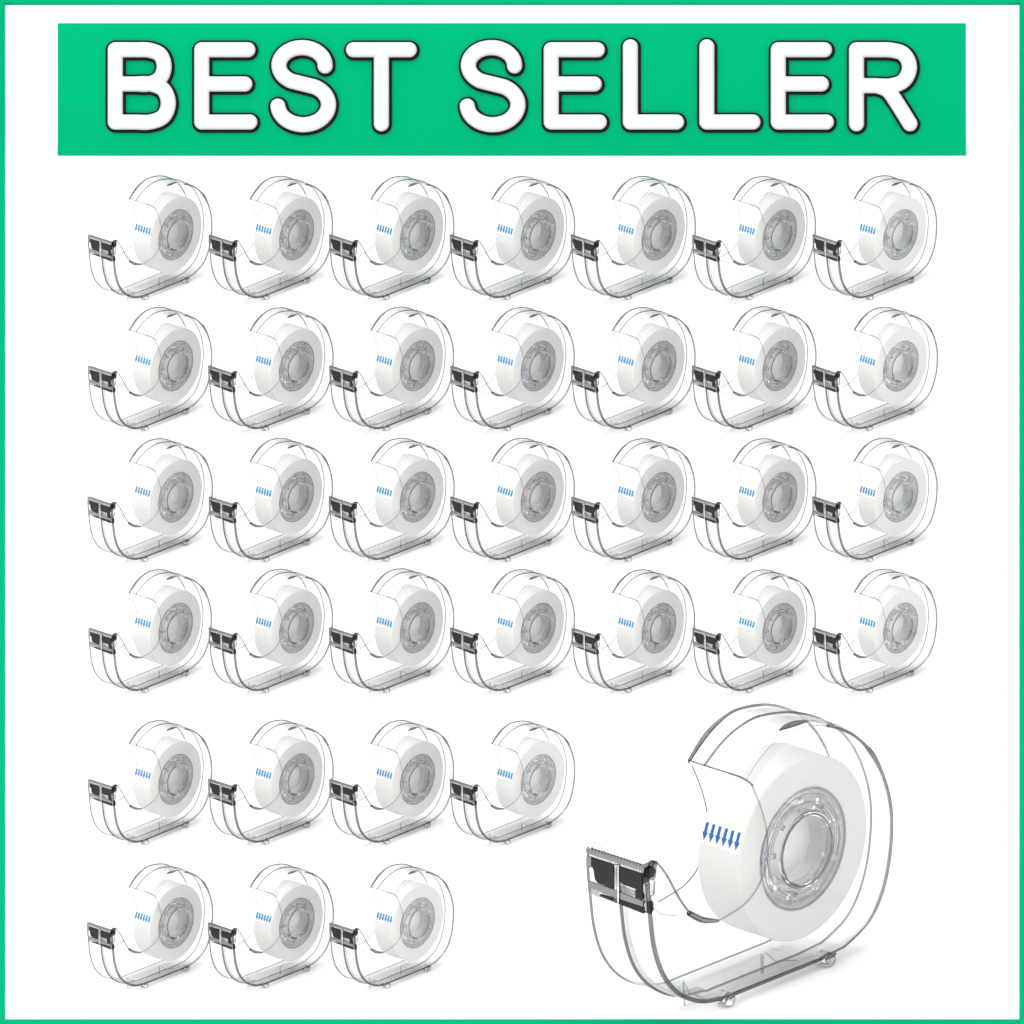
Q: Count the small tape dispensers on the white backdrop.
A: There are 35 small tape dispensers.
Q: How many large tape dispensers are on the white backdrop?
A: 1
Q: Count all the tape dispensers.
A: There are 36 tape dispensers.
